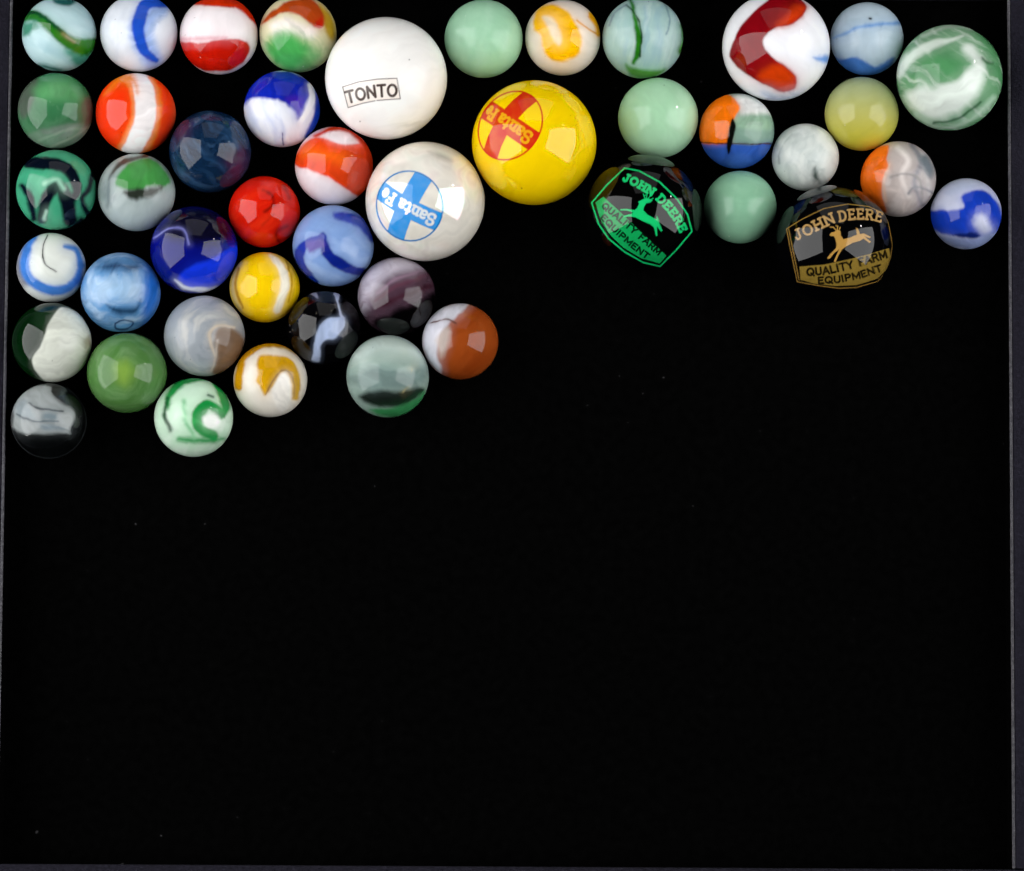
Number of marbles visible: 45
